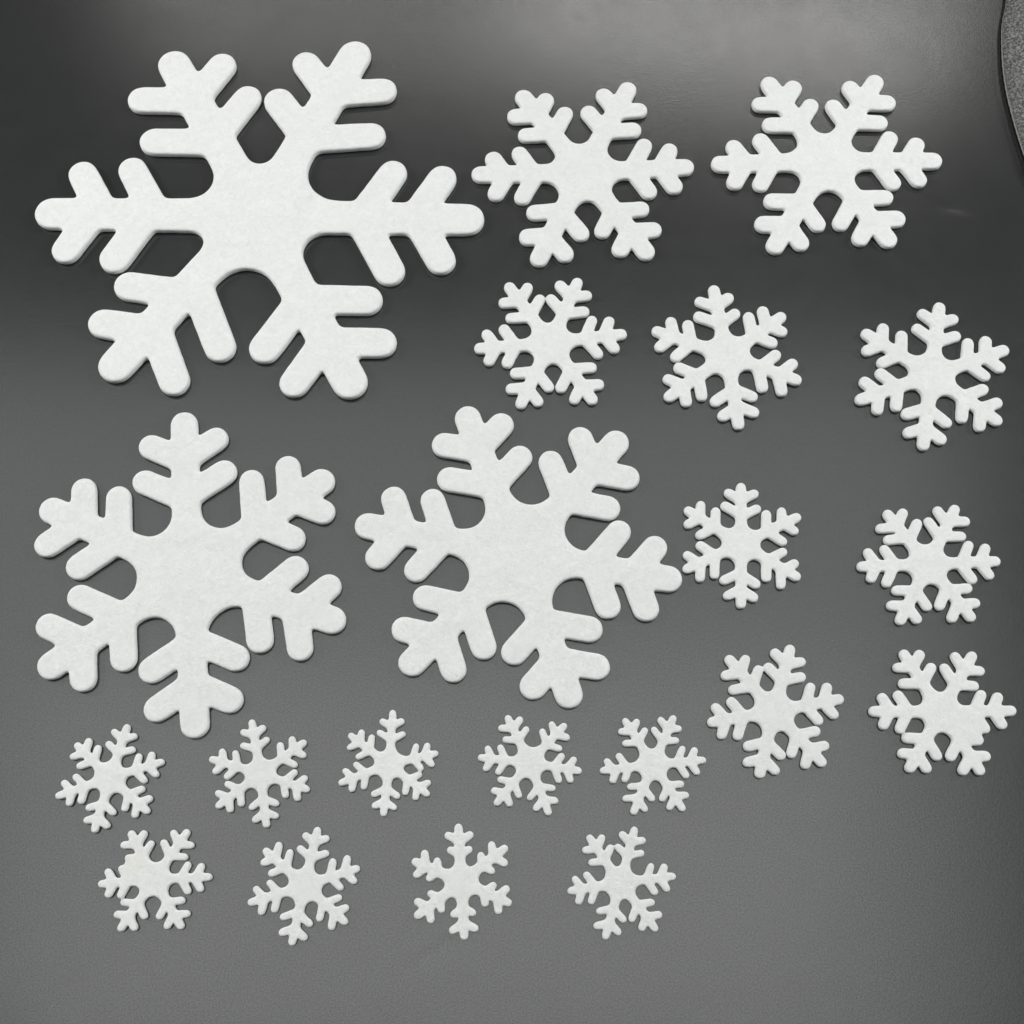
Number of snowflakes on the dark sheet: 21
